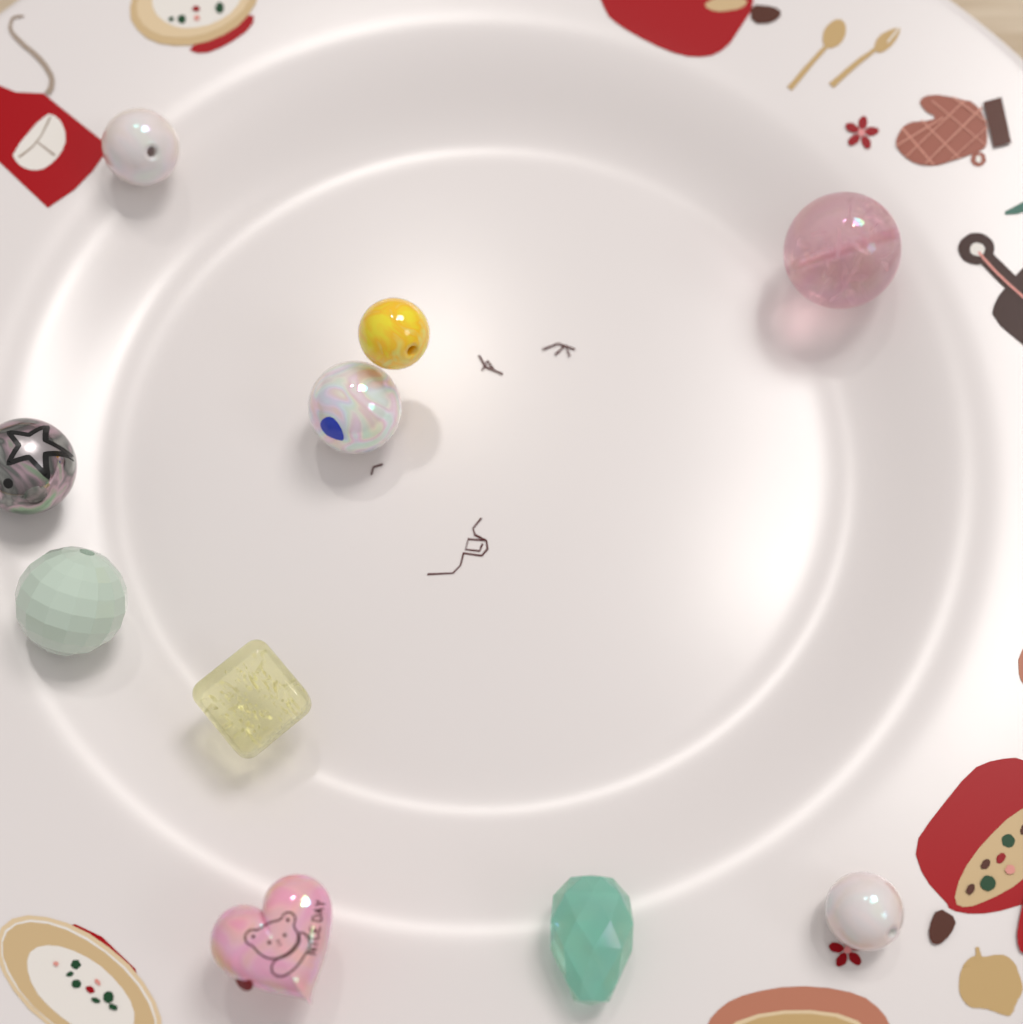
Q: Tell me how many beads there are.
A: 10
